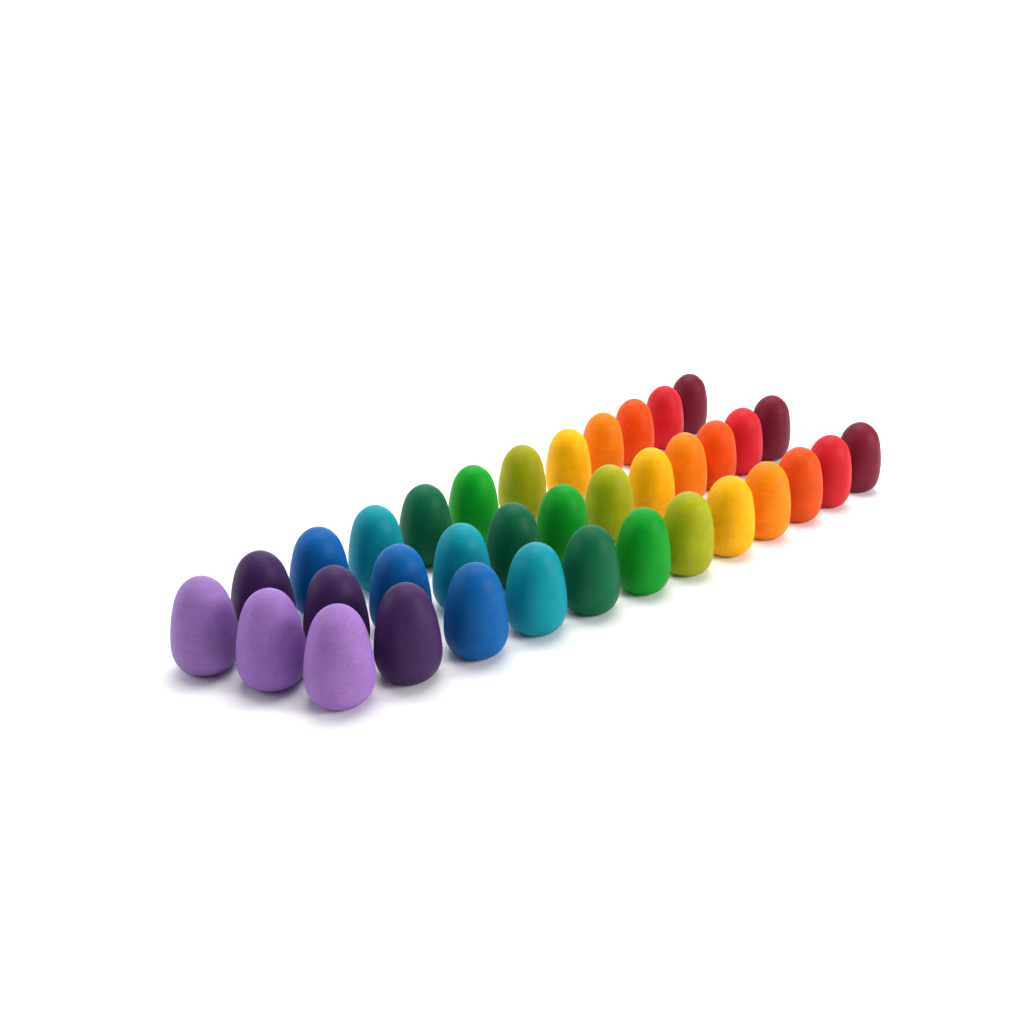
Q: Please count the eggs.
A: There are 36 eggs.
